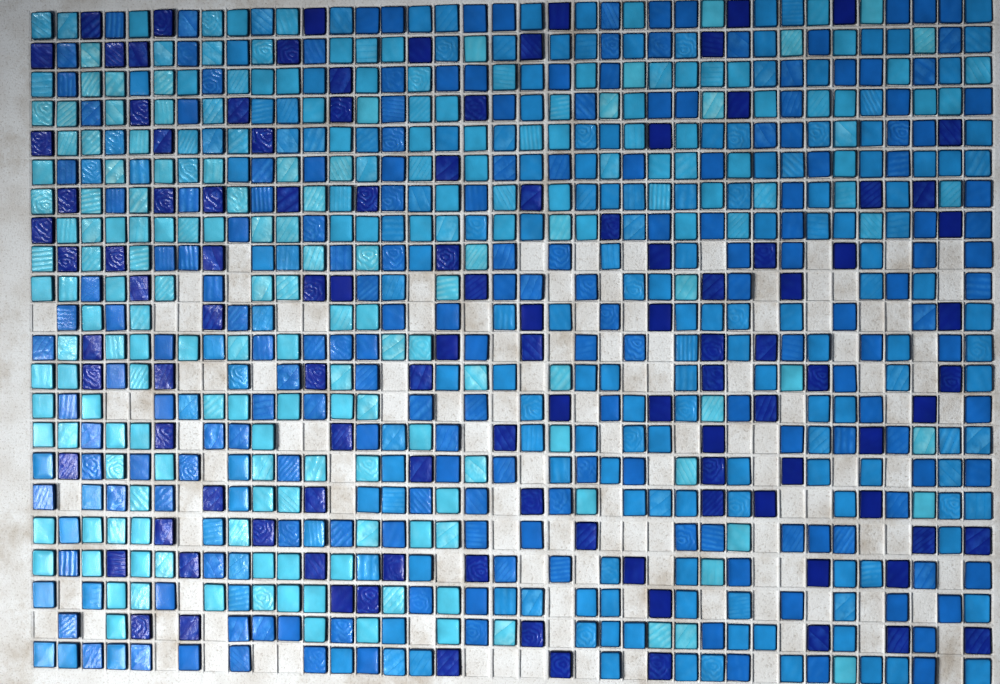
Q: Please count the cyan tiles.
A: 78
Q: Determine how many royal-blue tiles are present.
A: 188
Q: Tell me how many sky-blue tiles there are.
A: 181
